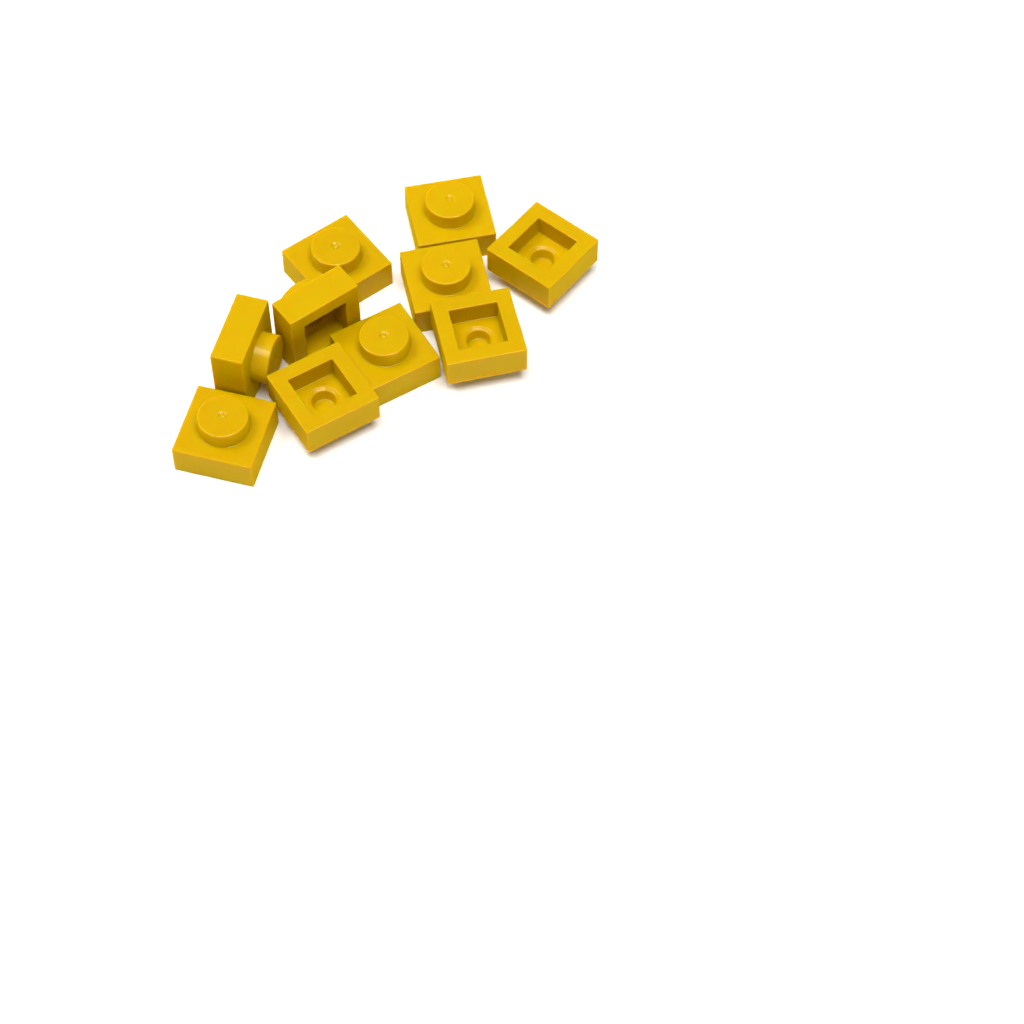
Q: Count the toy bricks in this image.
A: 10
